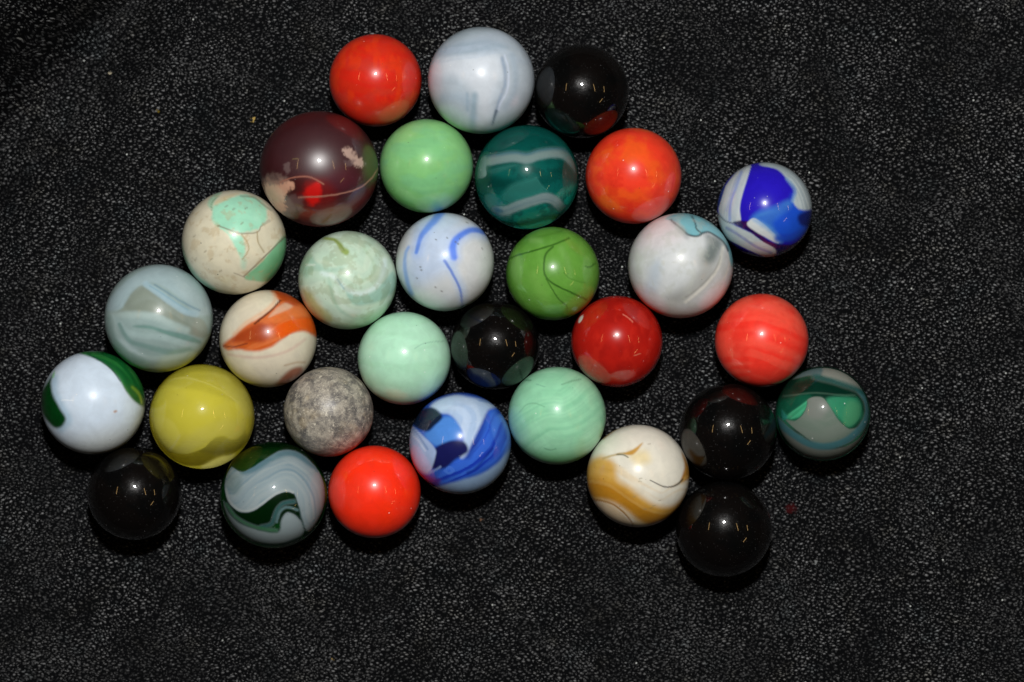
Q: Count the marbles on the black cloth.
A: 31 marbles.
